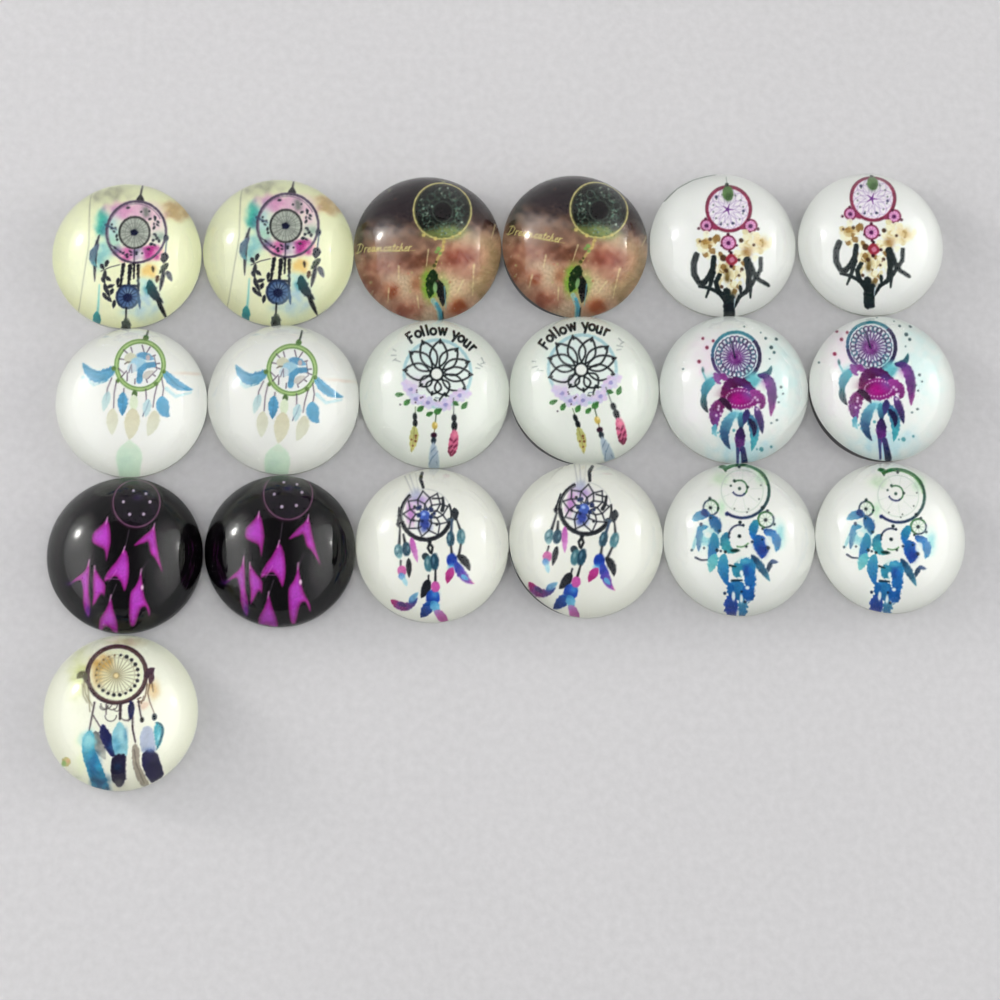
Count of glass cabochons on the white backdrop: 19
